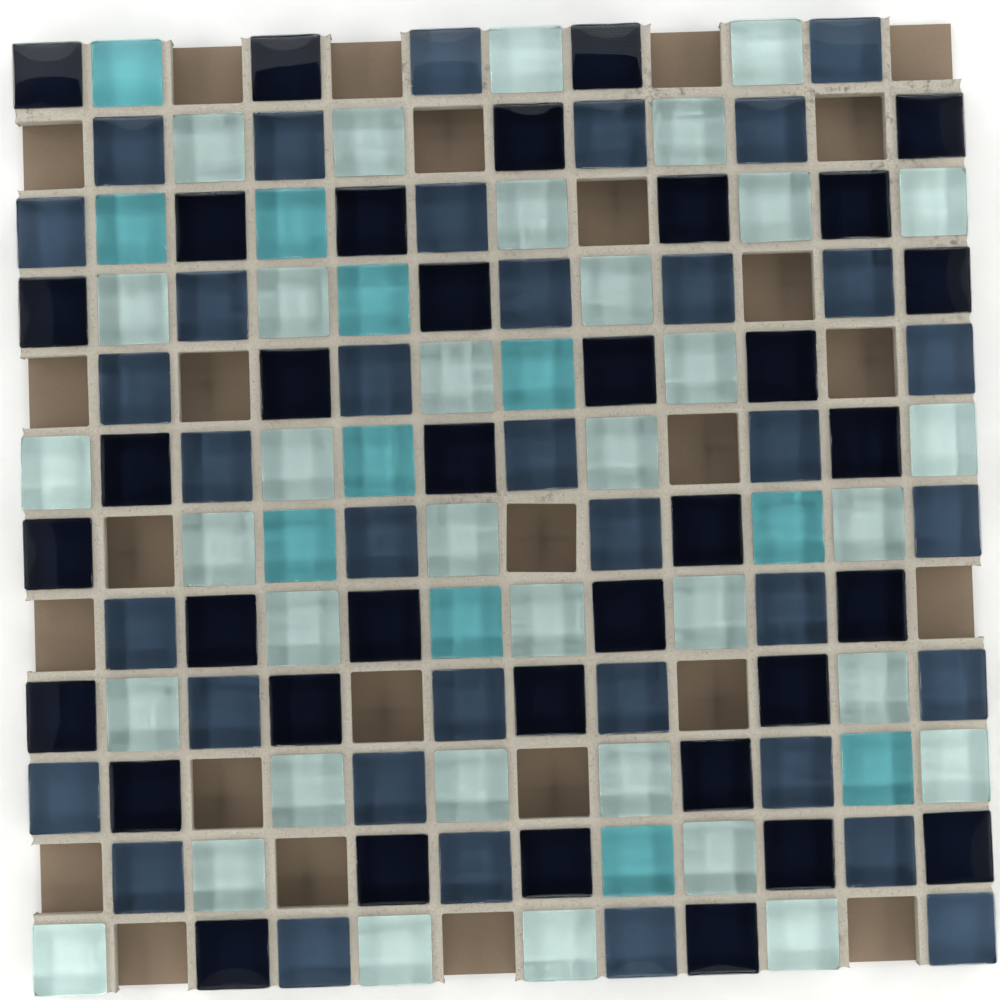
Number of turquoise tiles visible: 11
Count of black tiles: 36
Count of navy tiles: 36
